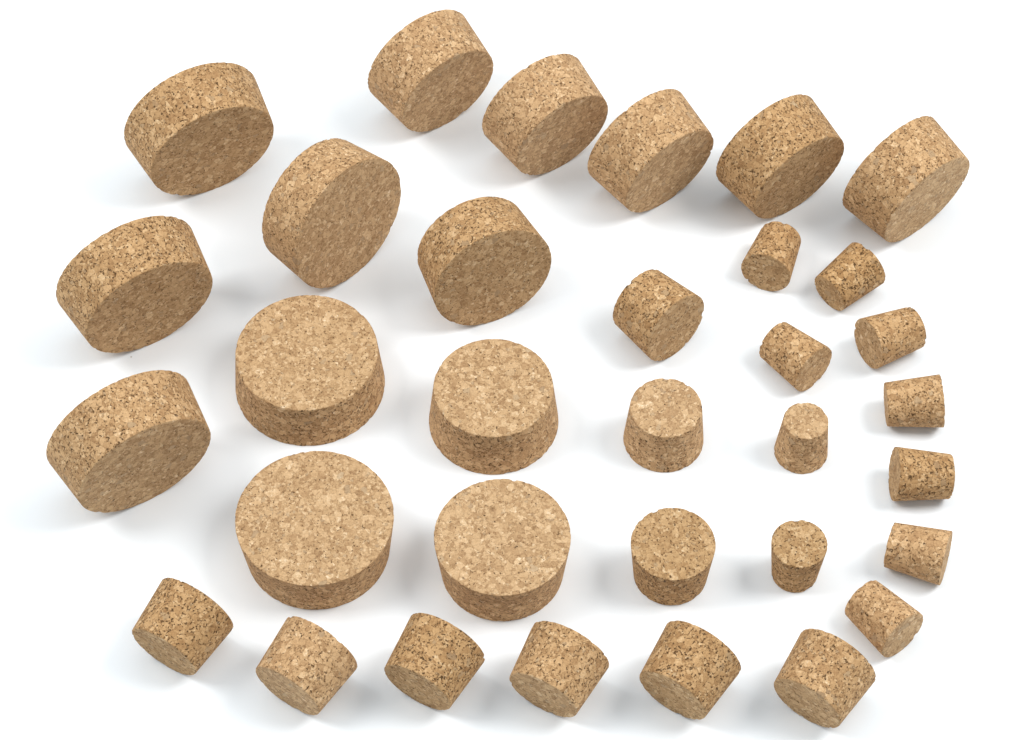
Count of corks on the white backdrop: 33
